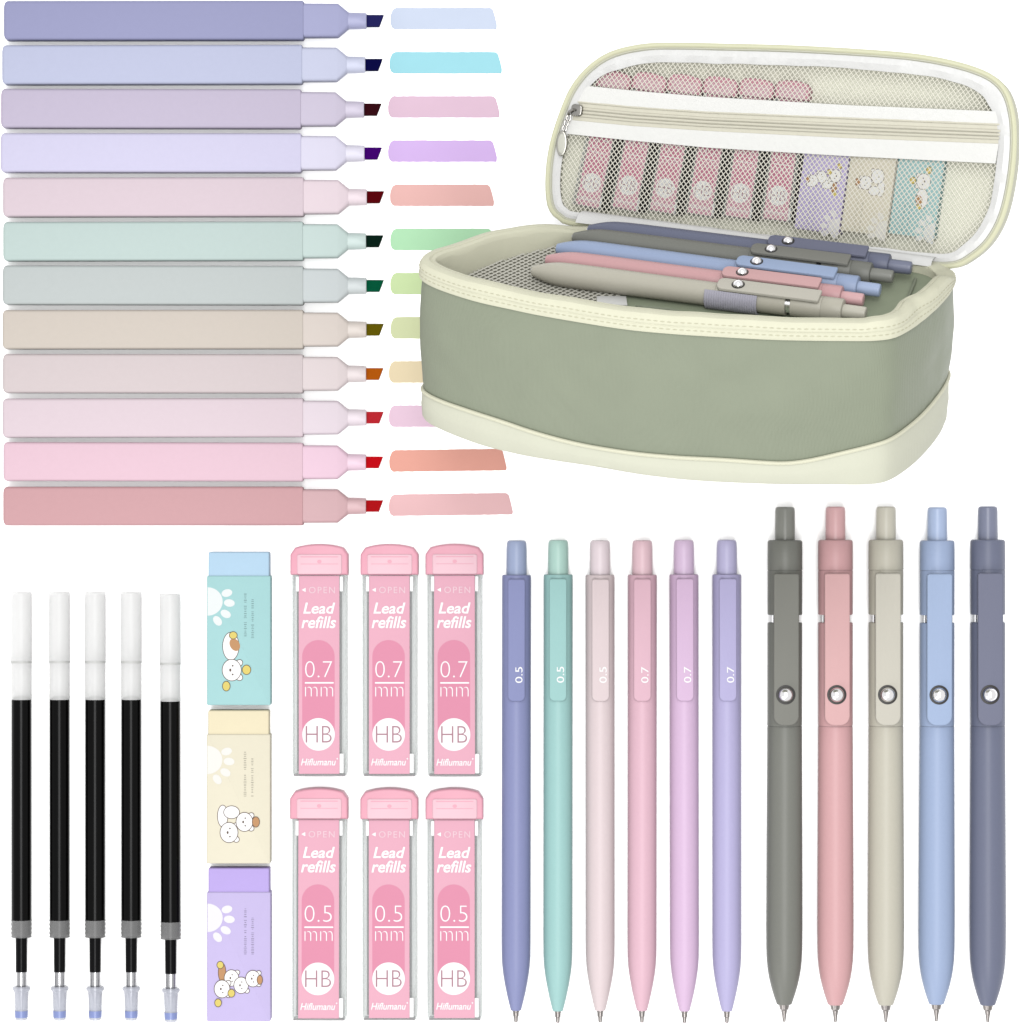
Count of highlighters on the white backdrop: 12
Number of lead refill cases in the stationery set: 12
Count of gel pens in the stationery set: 10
